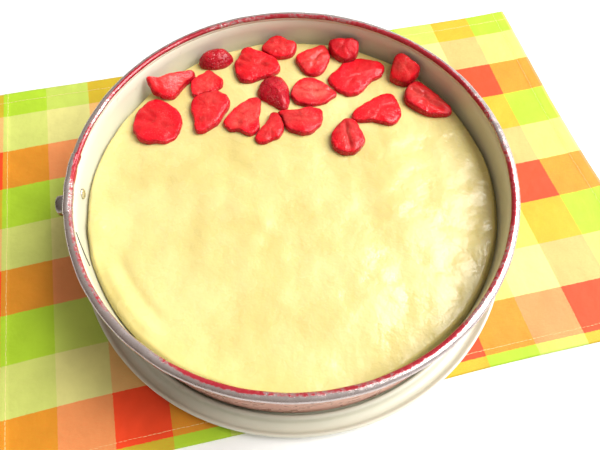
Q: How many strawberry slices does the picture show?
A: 19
